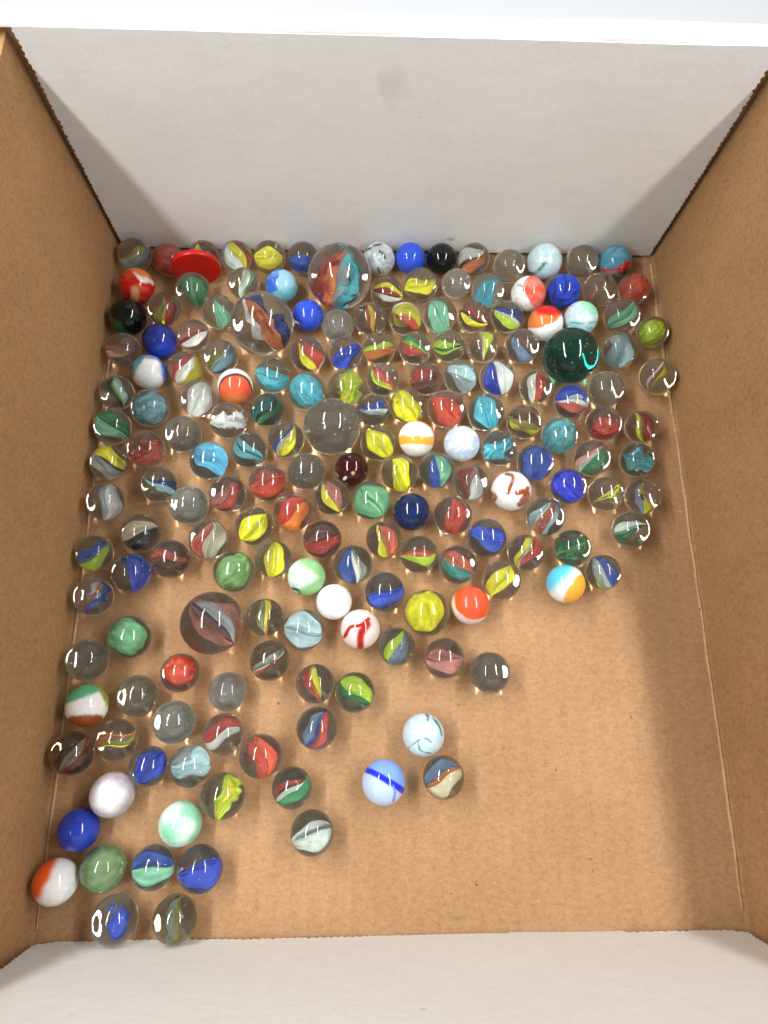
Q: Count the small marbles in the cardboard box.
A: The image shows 177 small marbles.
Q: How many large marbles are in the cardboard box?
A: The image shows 5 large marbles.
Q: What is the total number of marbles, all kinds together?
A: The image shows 182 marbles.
